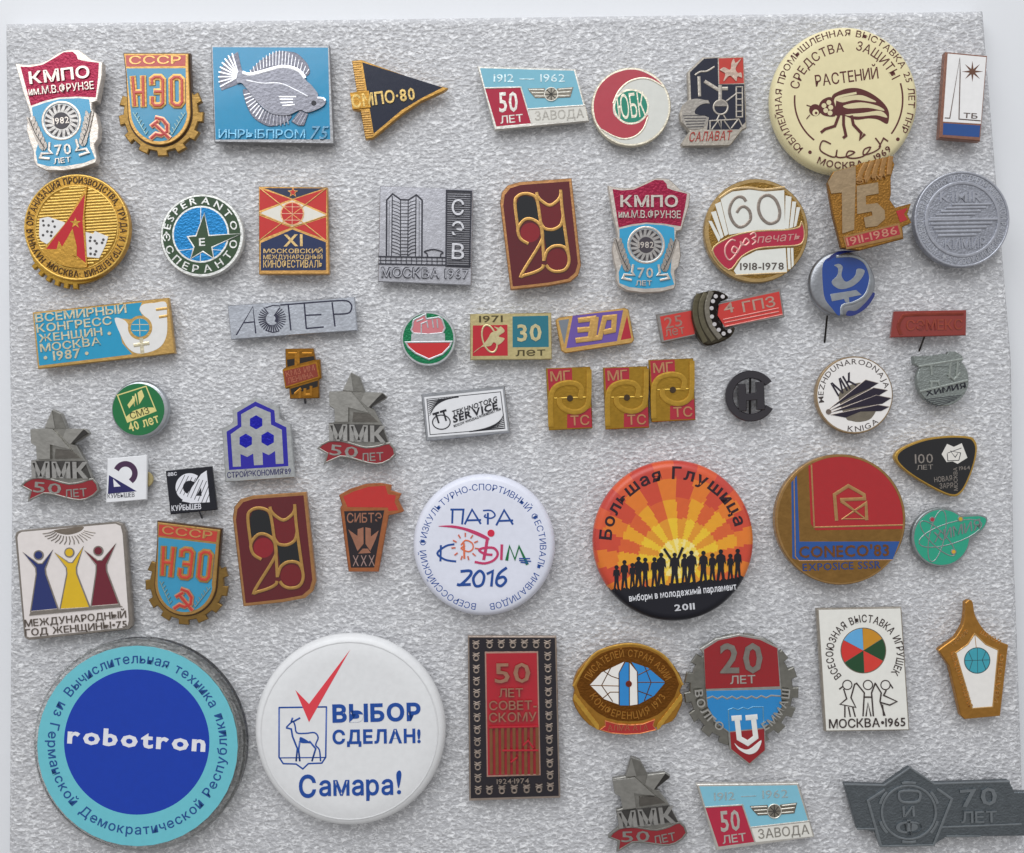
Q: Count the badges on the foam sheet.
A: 59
